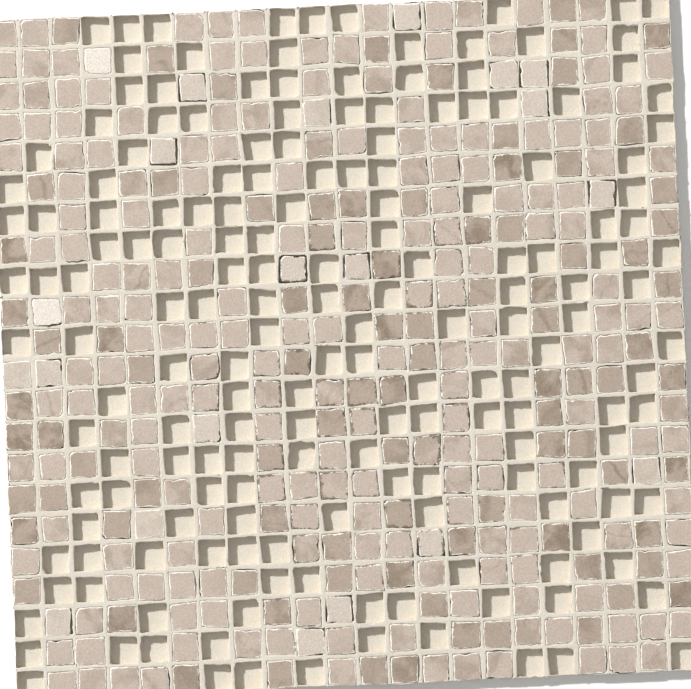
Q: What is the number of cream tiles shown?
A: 19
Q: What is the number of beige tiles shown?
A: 195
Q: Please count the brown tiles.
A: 92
